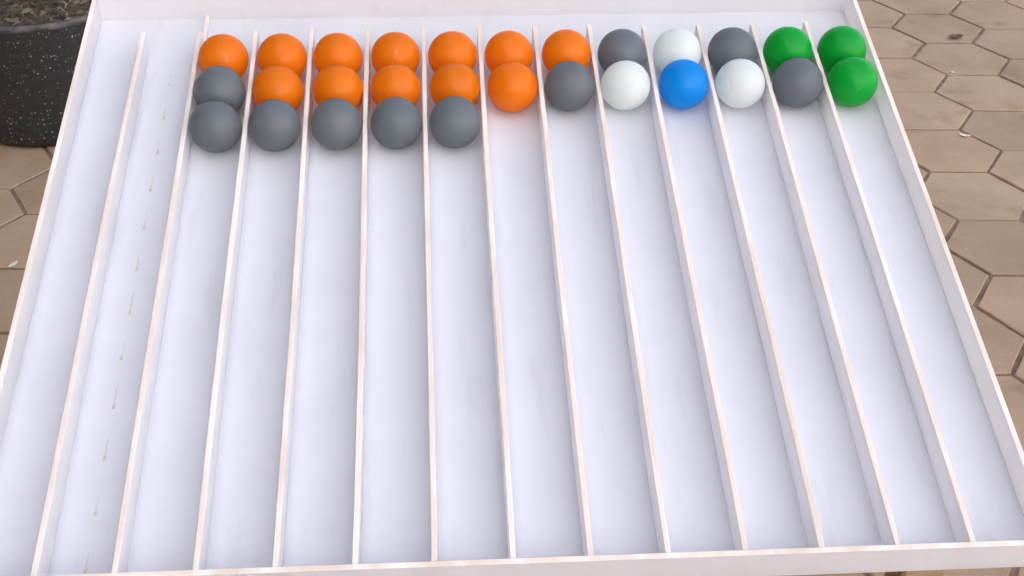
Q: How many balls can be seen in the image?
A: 29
